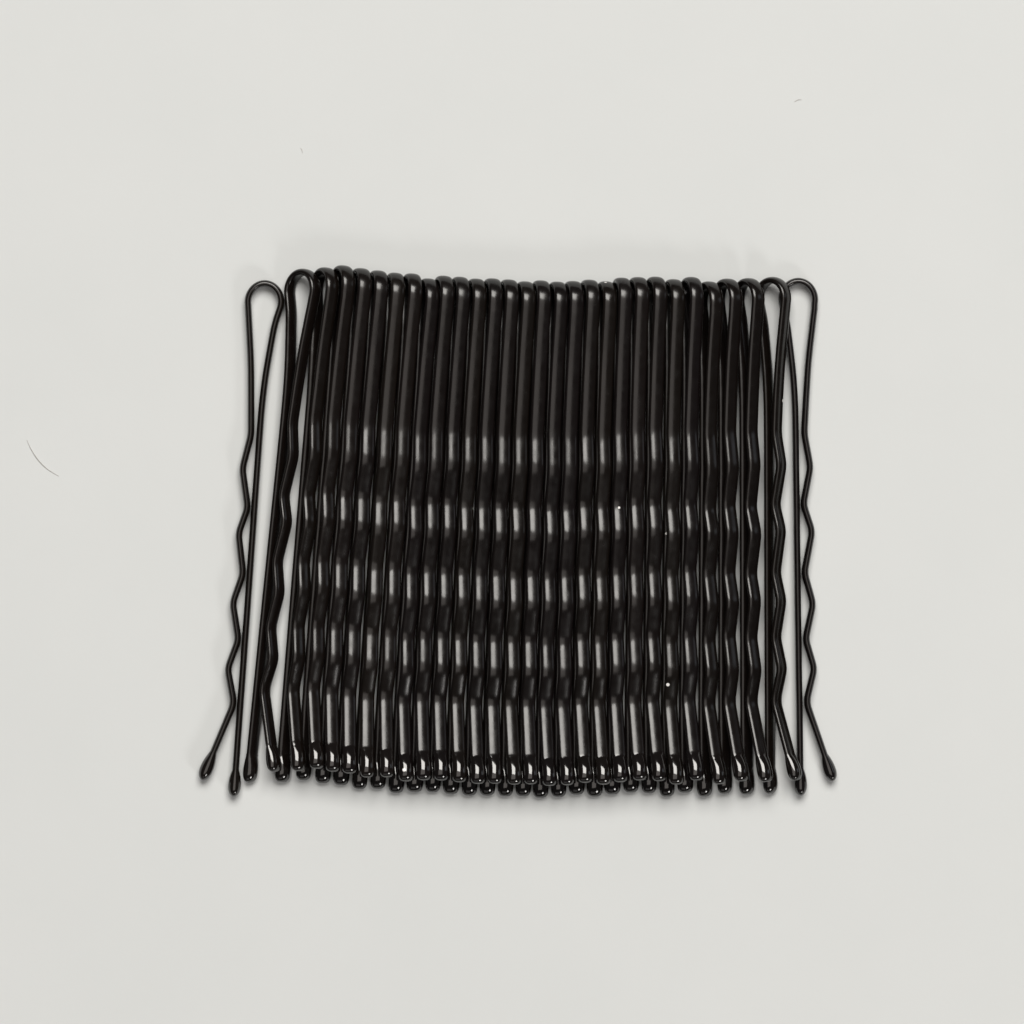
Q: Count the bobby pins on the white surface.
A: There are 30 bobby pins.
